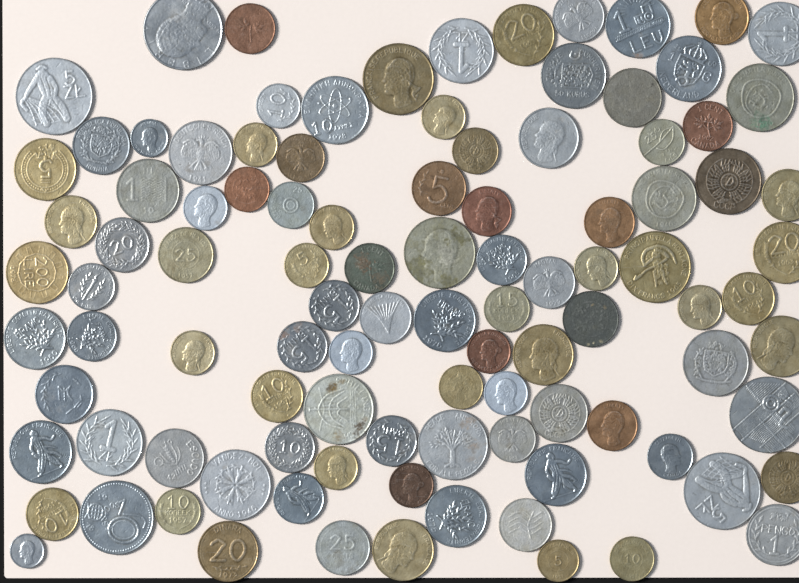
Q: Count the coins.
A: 102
